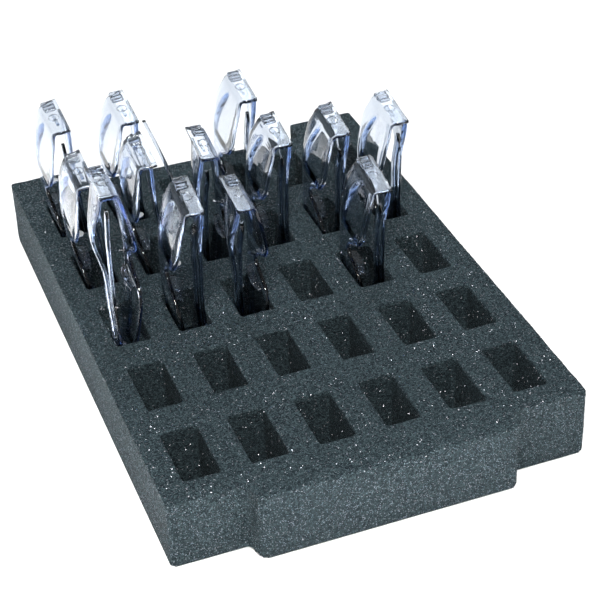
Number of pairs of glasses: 13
